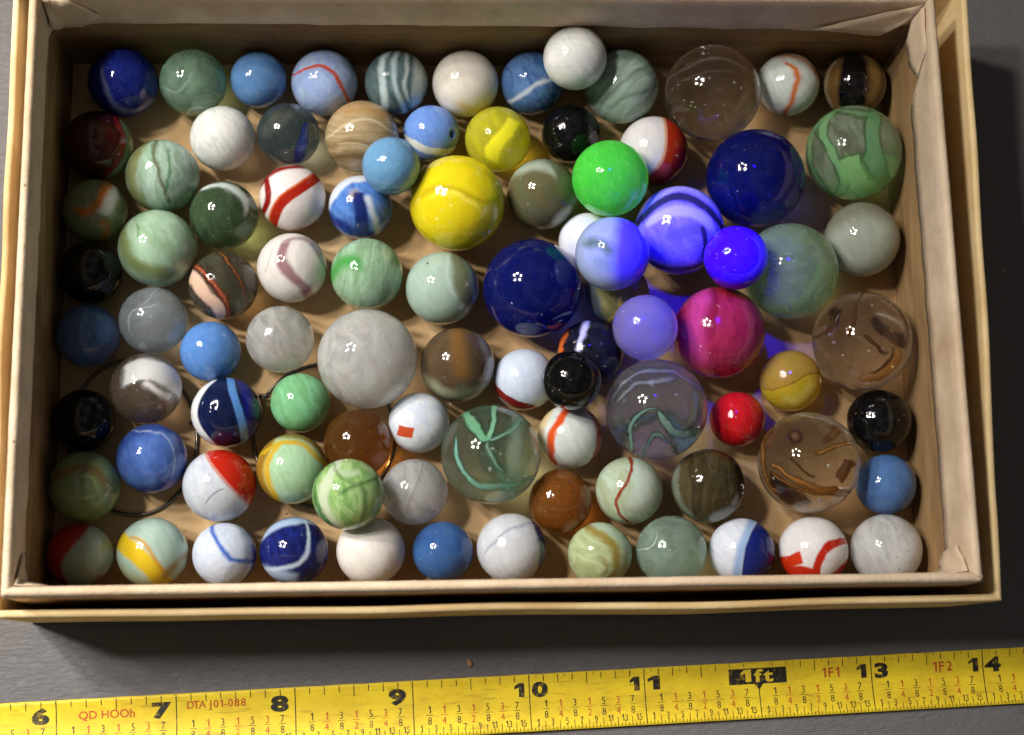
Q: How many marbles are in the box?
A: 92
